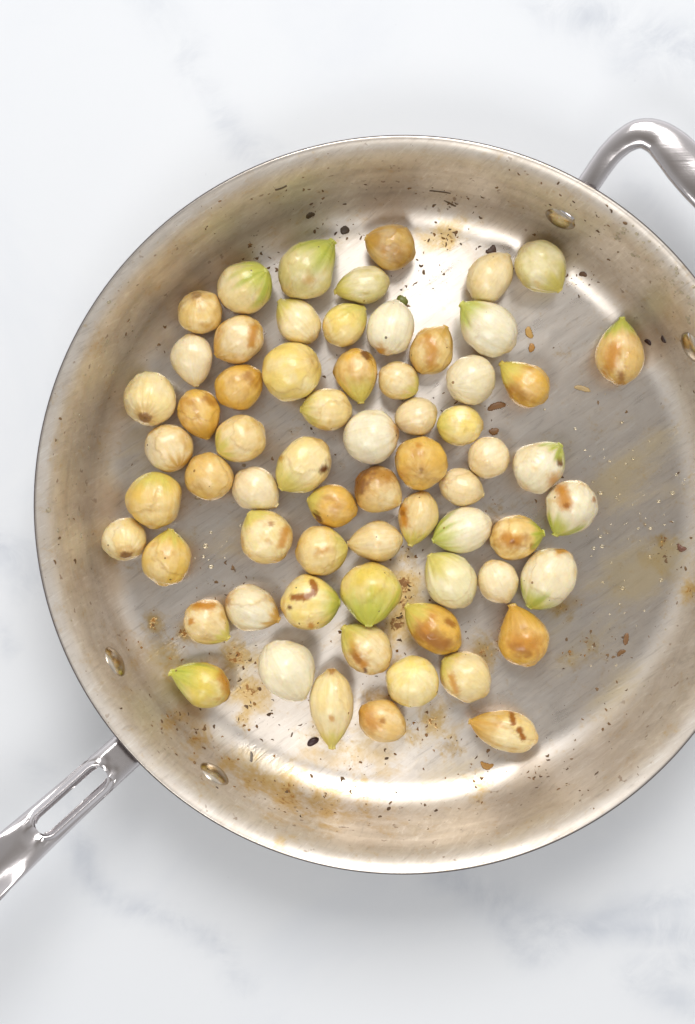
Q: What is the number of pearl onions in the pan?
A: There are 65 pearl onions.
